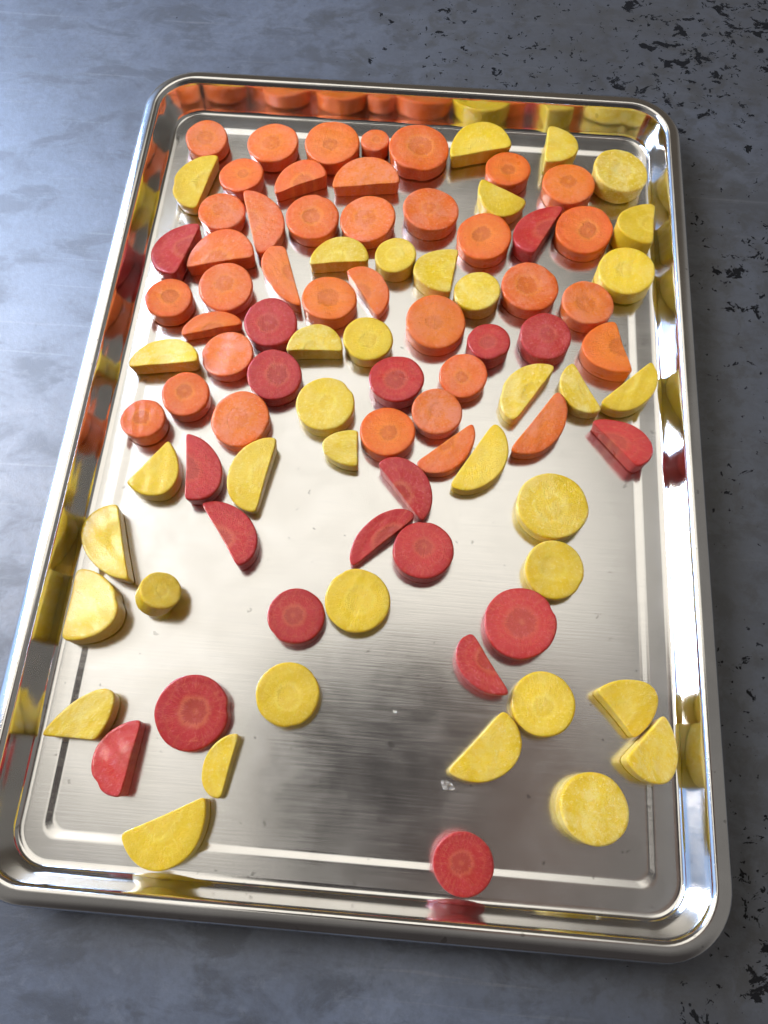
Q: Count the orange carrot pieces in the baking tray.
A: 37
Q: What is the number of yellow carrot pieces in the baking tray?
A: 37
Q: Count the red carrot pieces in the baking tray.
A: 19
